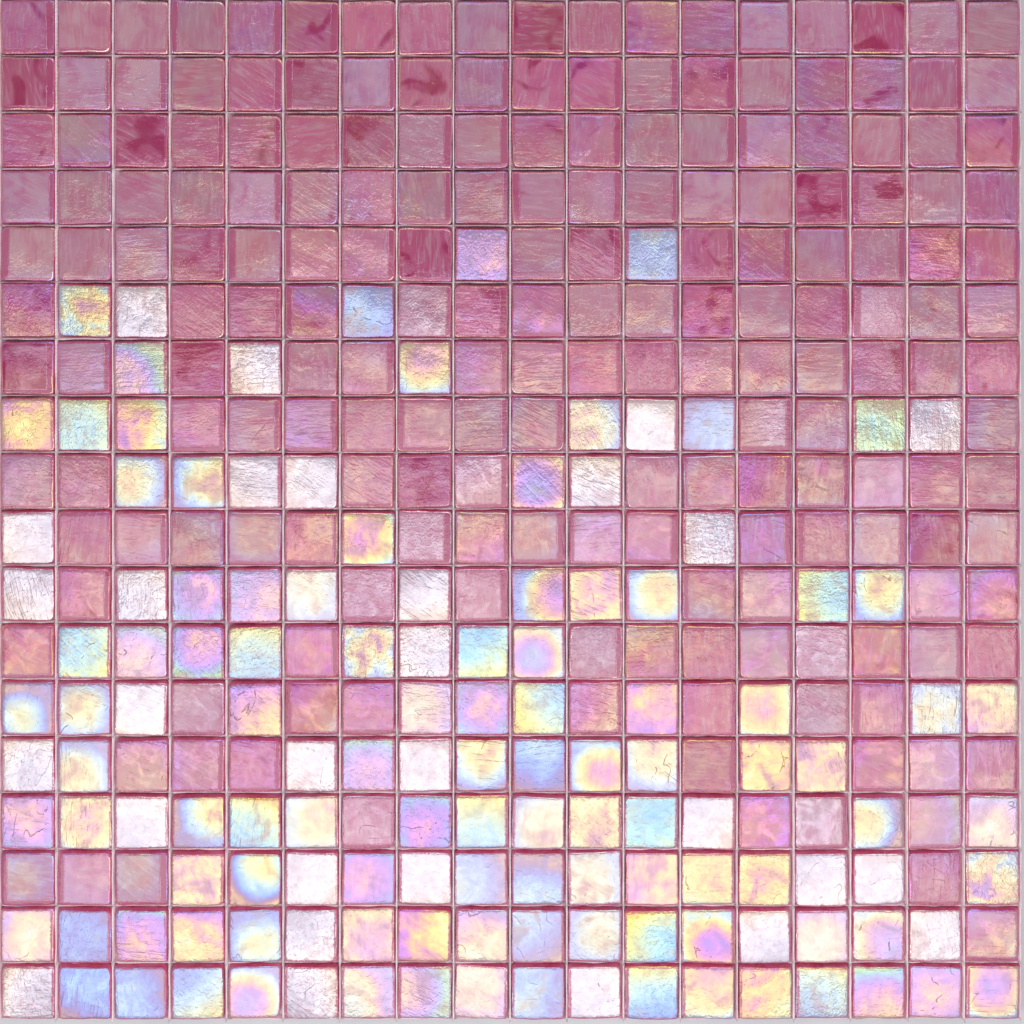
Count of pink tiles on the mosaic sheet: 195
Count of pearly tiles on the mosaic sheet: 129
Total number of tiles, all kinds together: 324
